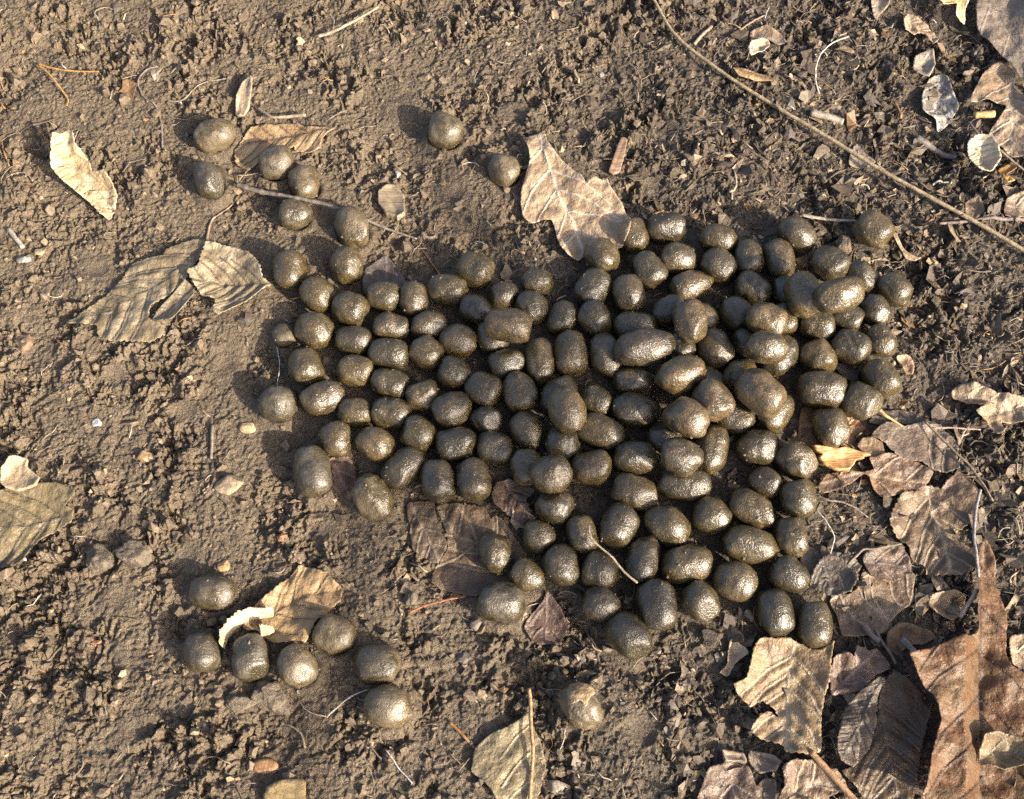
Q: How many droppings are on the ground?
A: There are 164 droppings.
